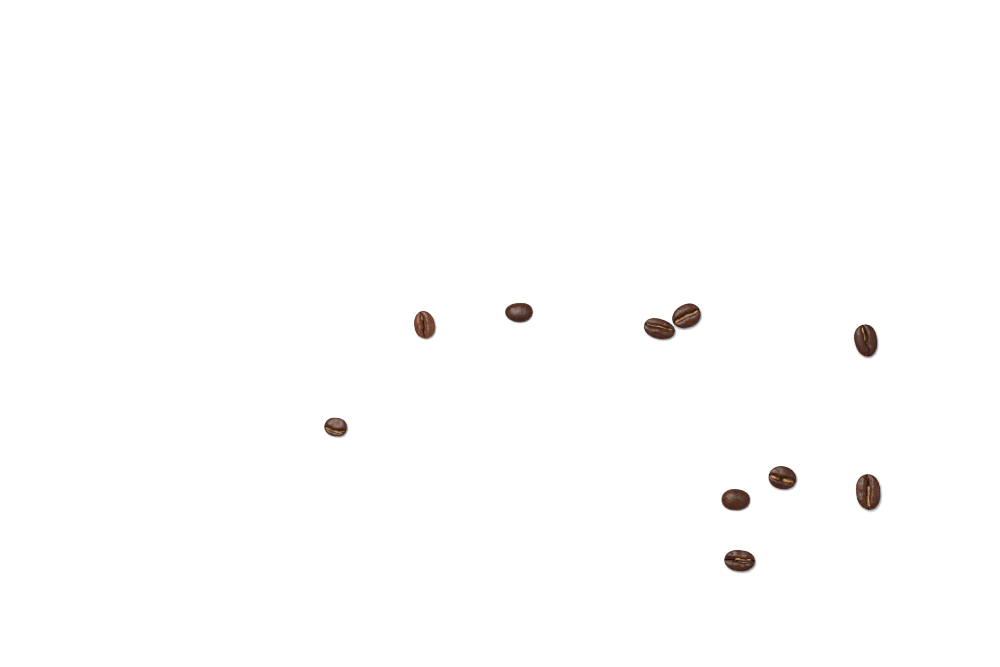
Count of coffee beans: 10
